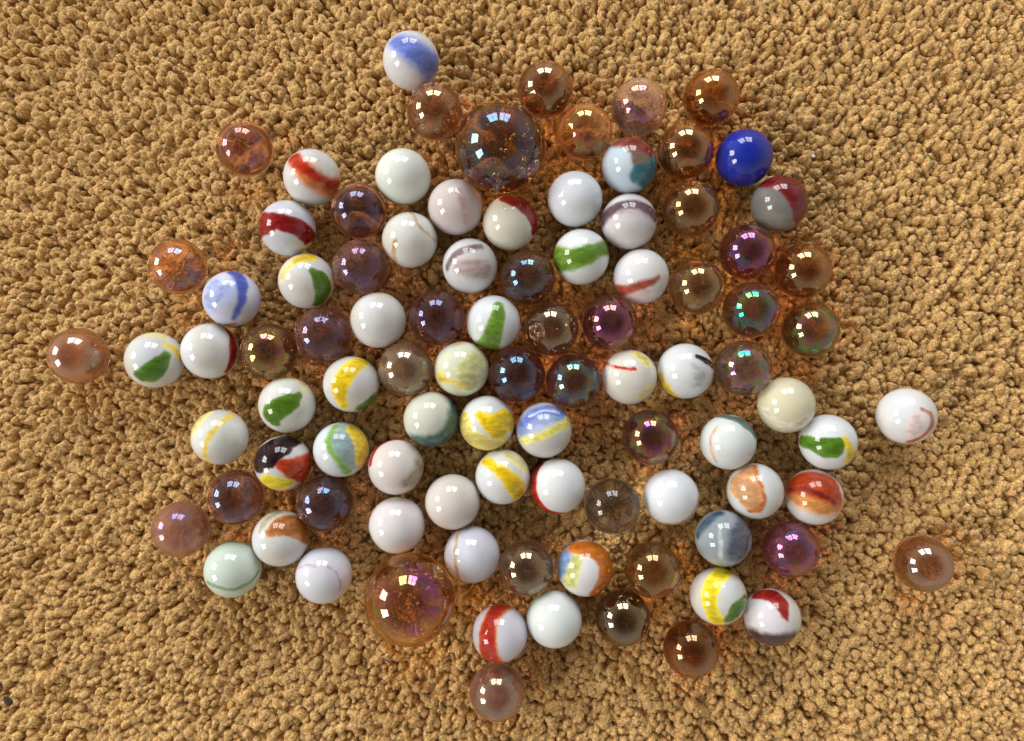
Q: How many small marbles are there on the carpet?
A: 93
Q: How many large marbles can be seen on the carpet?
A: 2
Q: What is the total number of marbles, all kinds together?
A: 95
